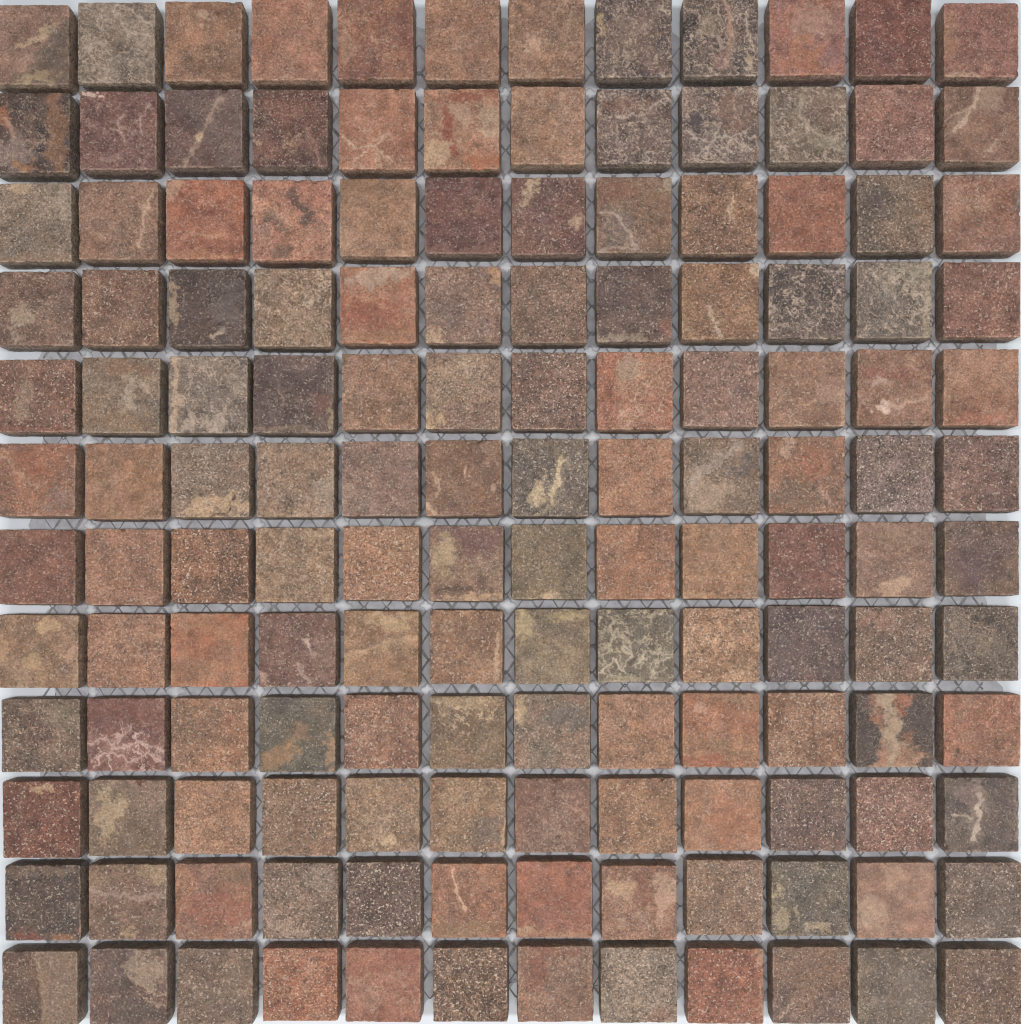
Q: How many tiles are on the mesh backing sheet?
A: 144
